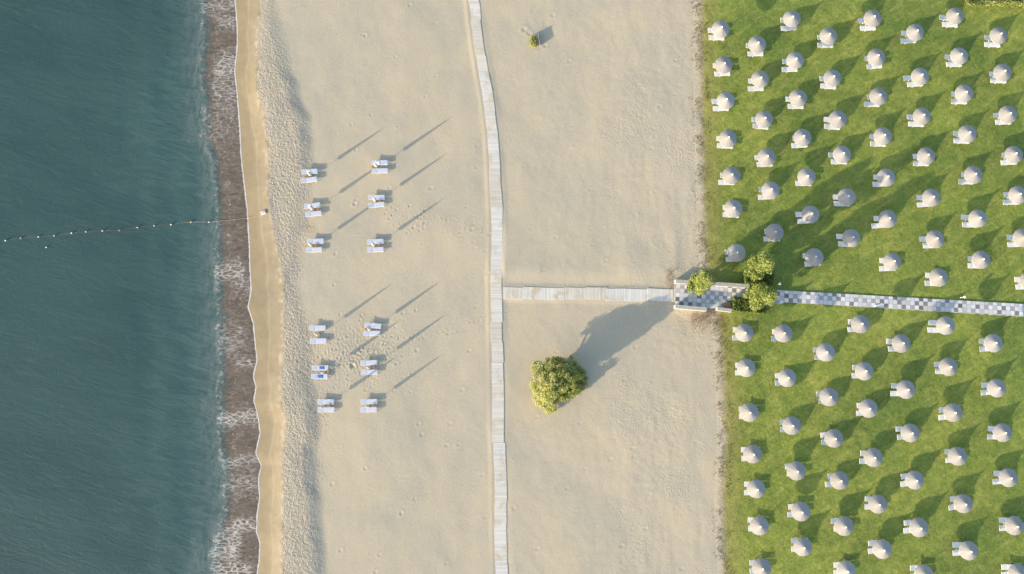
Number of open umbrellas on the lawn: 97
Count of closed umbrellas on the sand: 12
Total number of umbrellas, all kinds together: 109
